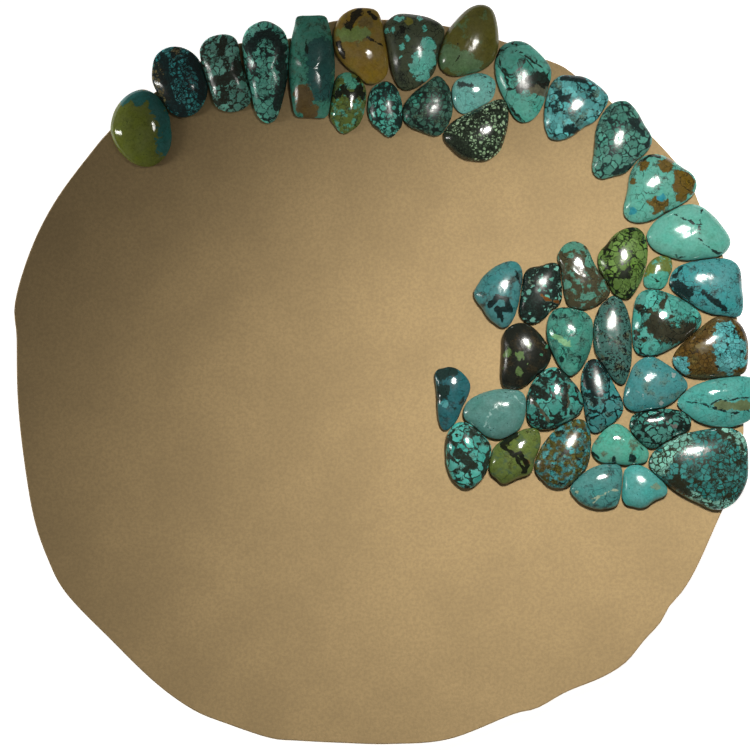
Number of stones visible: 43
